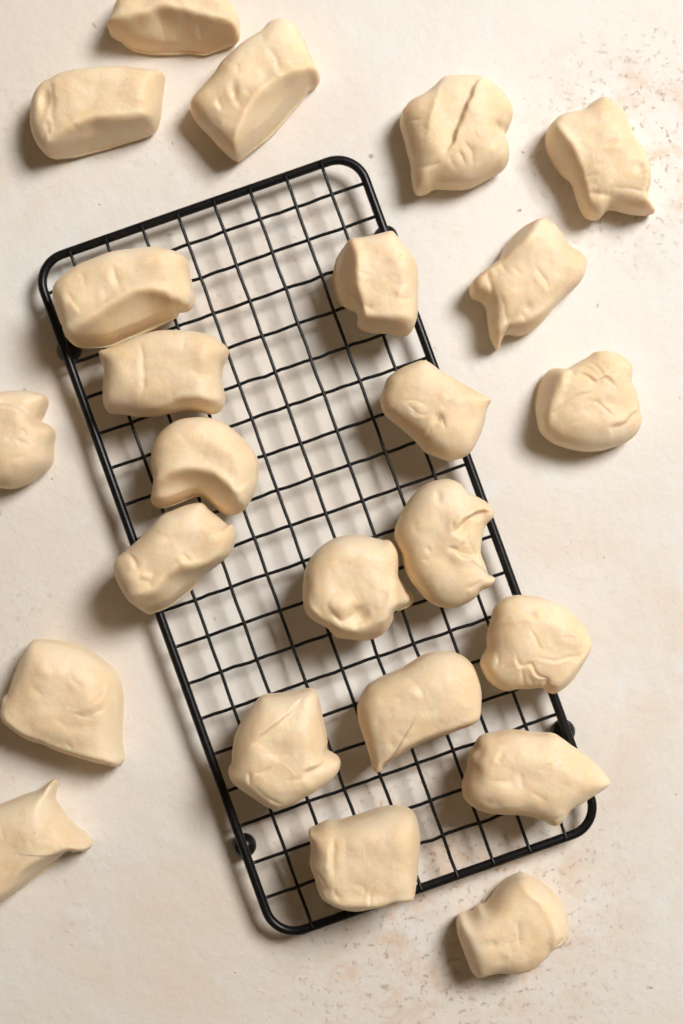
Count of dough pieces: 24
